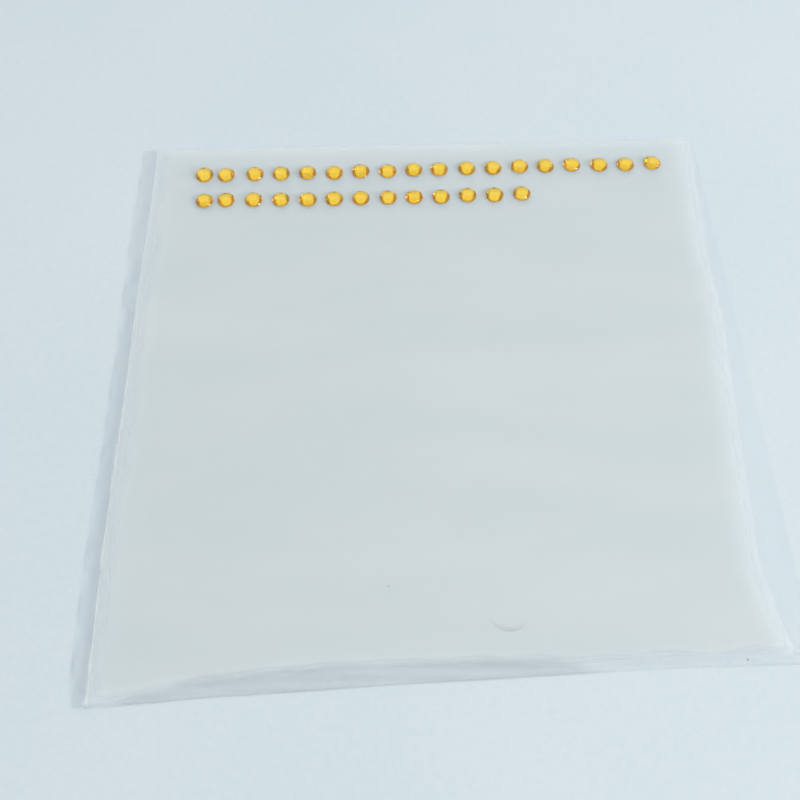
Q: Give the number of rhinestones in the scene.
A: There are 31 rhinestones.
